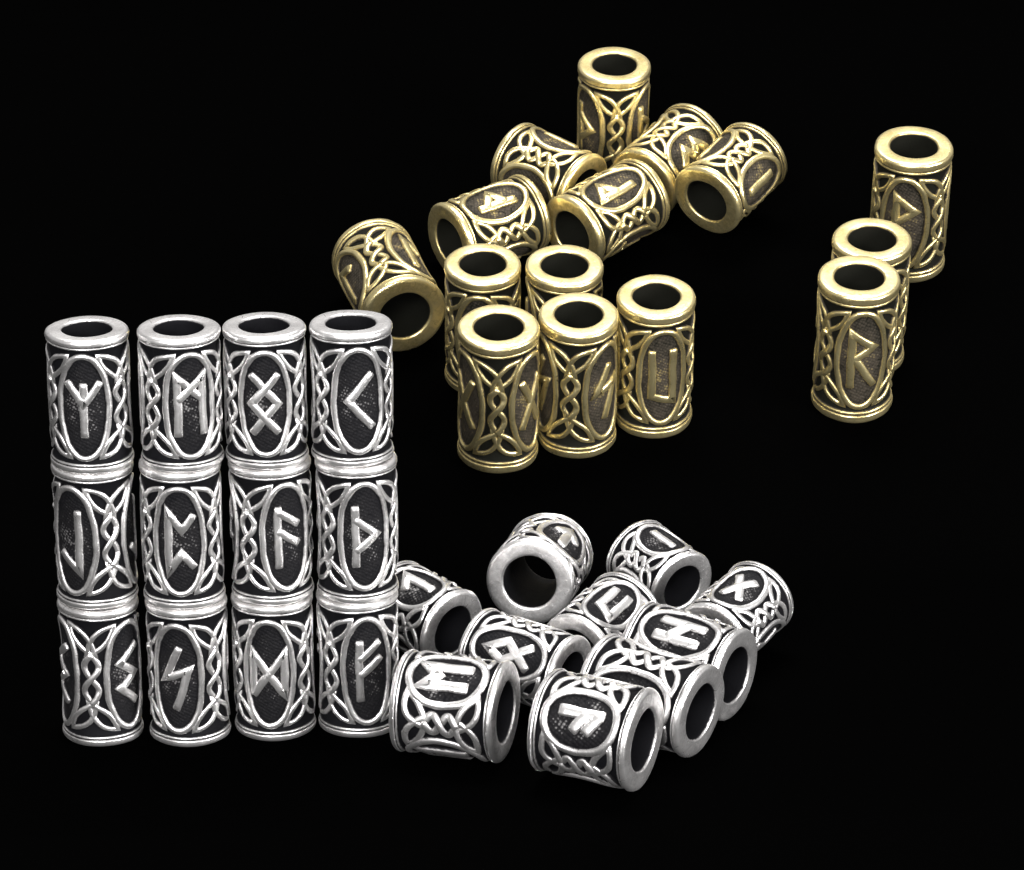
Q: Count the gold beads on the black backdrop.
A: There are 15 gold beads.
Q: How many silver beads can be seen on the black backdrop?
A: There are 22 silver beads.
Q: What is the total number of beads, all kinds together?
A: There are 37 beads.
